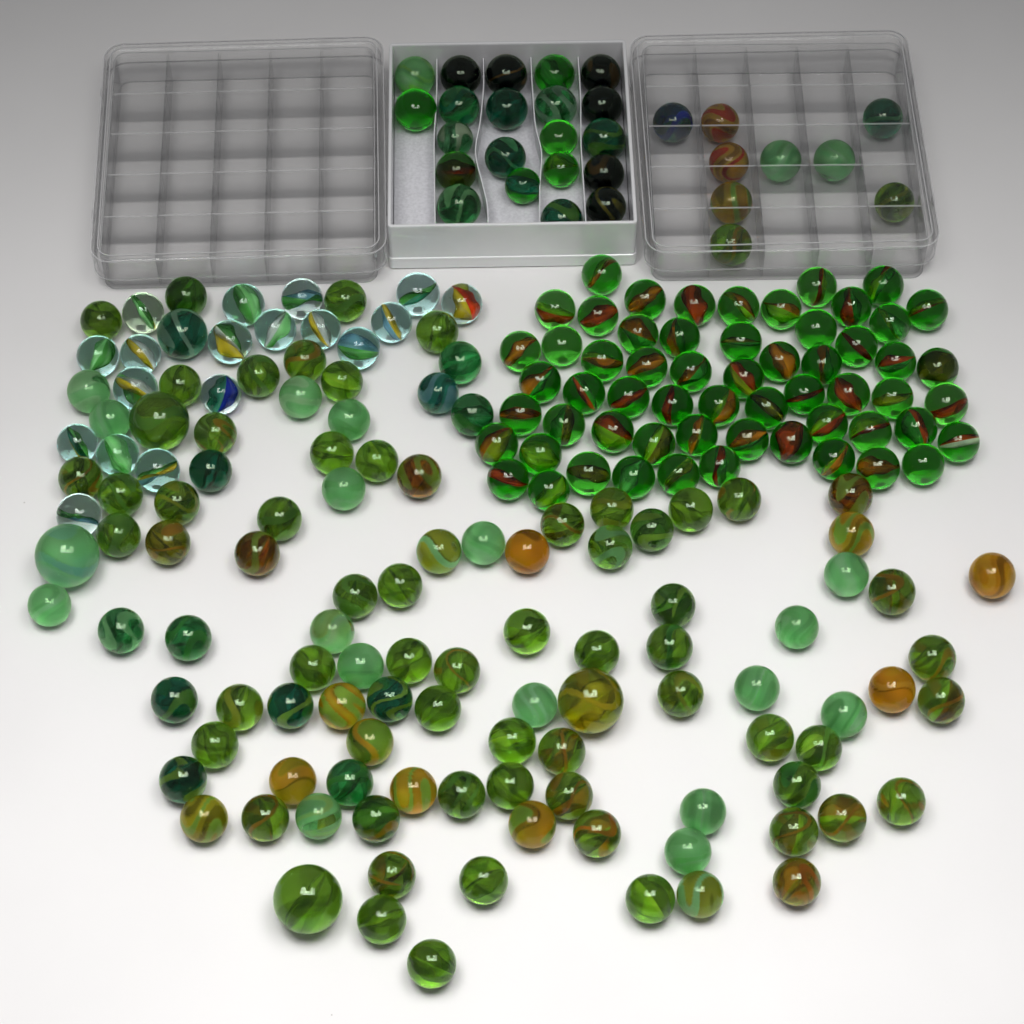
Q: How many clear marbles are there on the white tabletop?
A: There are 18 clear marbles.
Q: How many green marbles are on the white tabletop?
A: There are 183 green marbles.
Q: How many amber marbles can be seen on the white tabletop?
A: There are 13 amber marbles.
